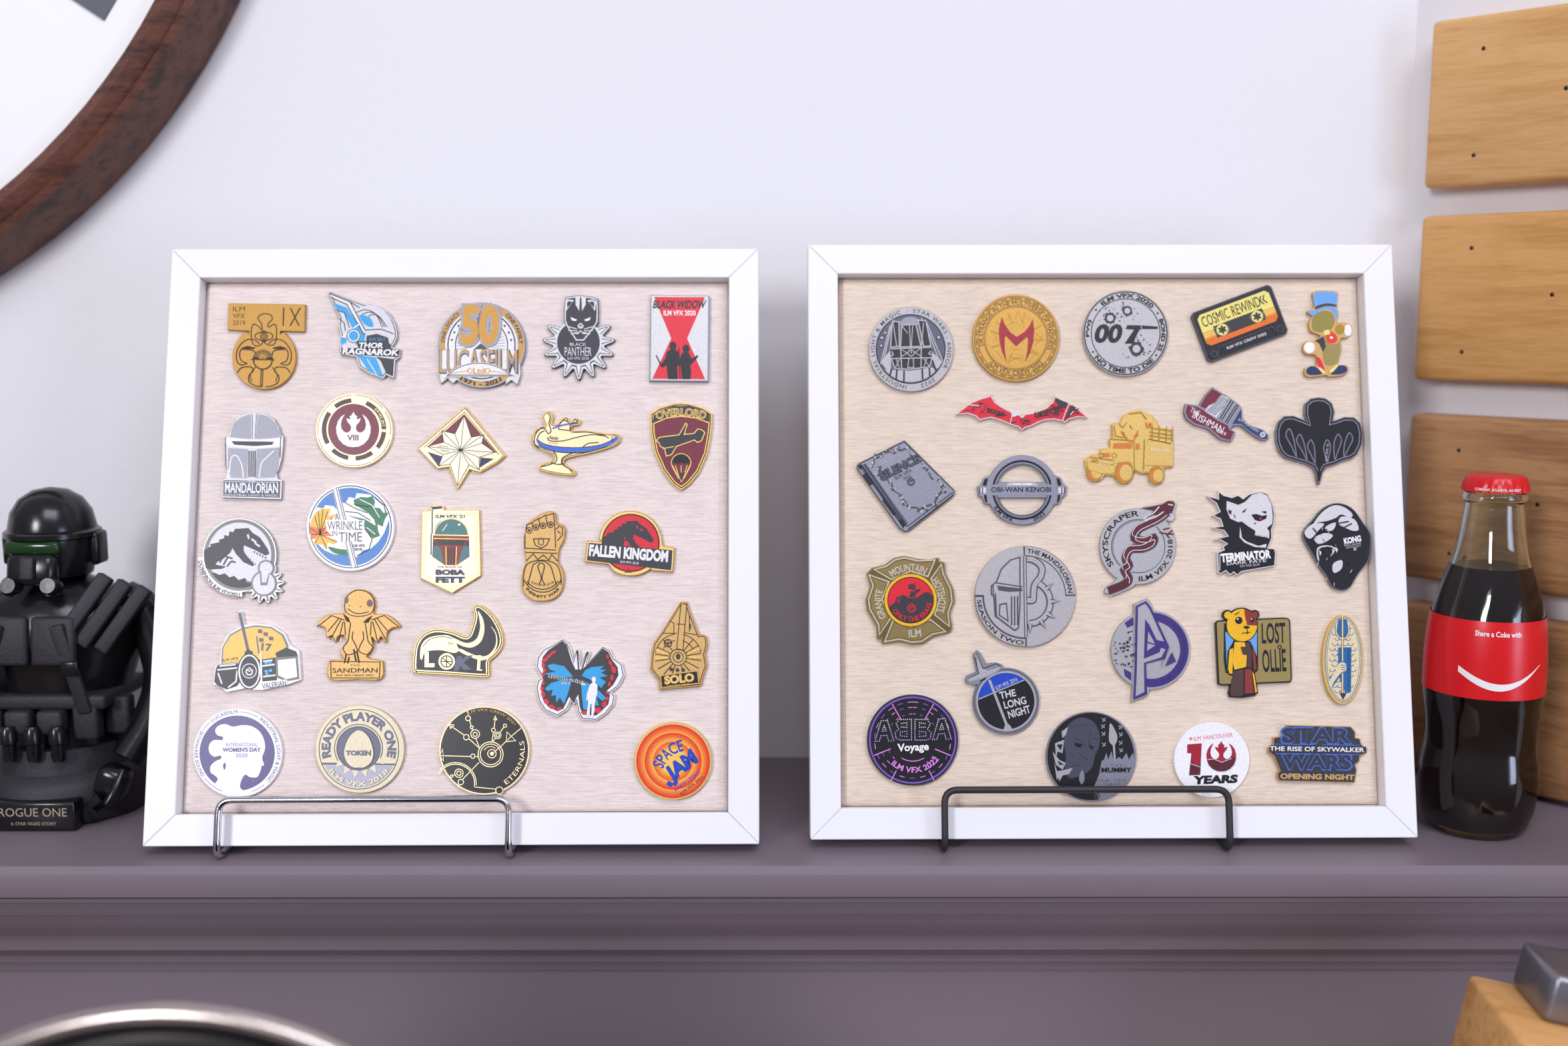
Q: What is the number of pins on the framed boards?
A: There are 48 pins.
